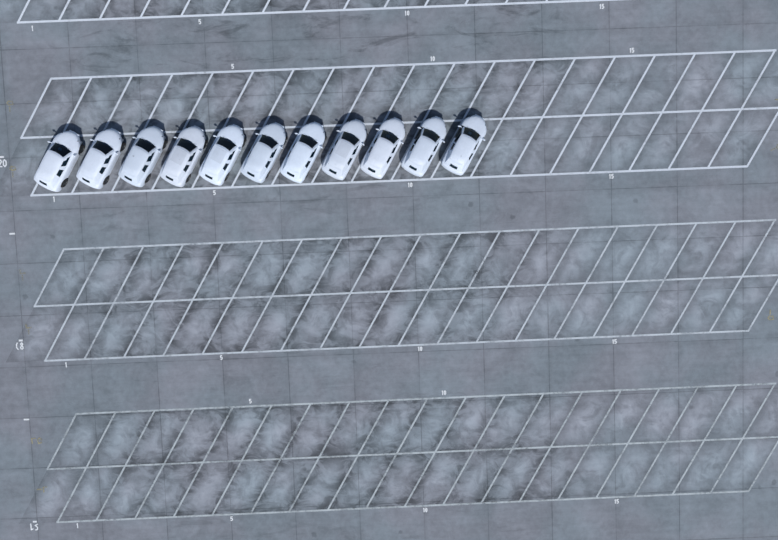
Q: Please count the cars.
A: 11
